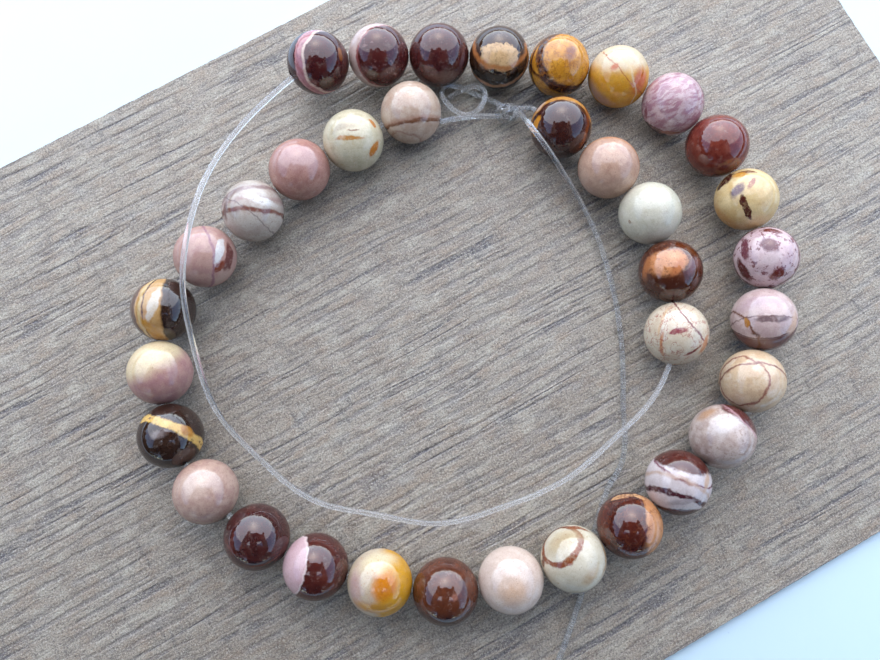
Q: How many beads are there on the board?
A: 35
